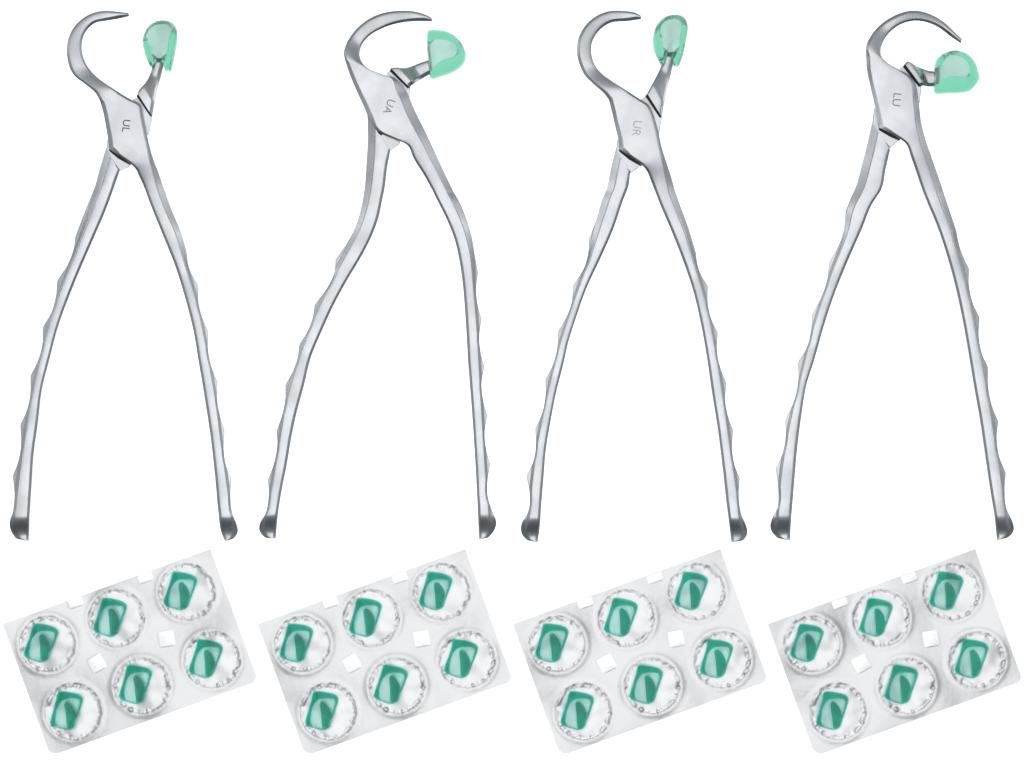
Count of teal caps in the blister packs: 24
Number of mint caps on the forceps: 4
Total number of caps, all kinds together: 28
